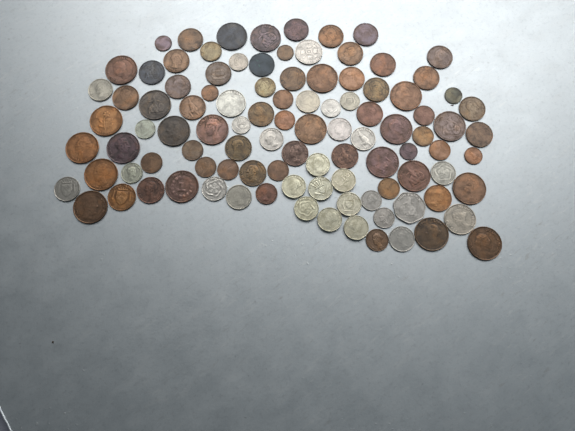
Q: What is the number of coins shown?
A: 102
